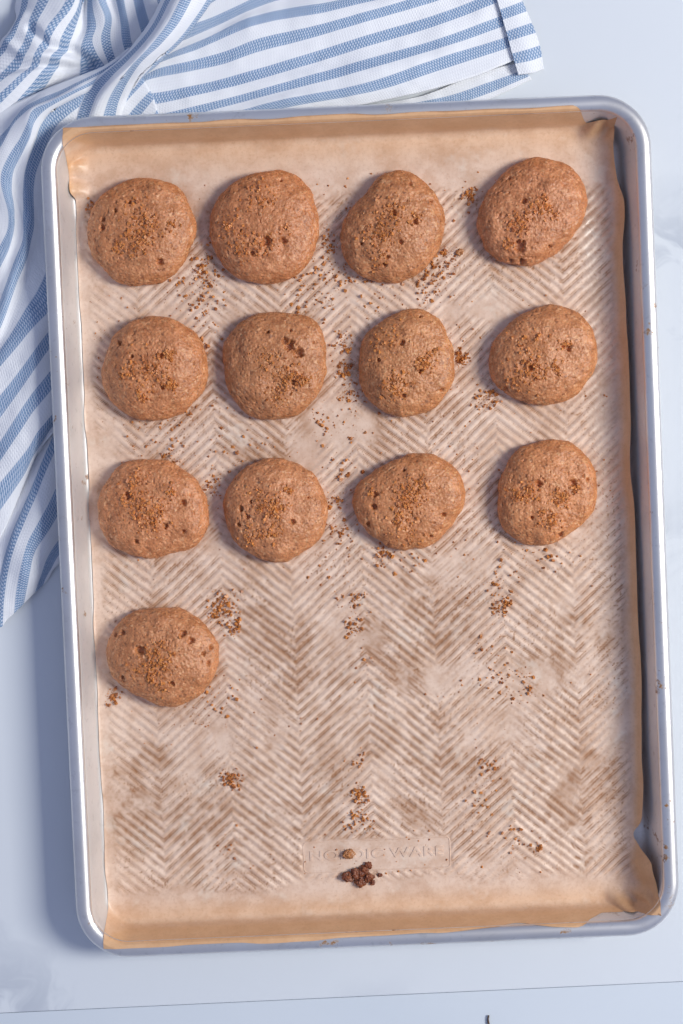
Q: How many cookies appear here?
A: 13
